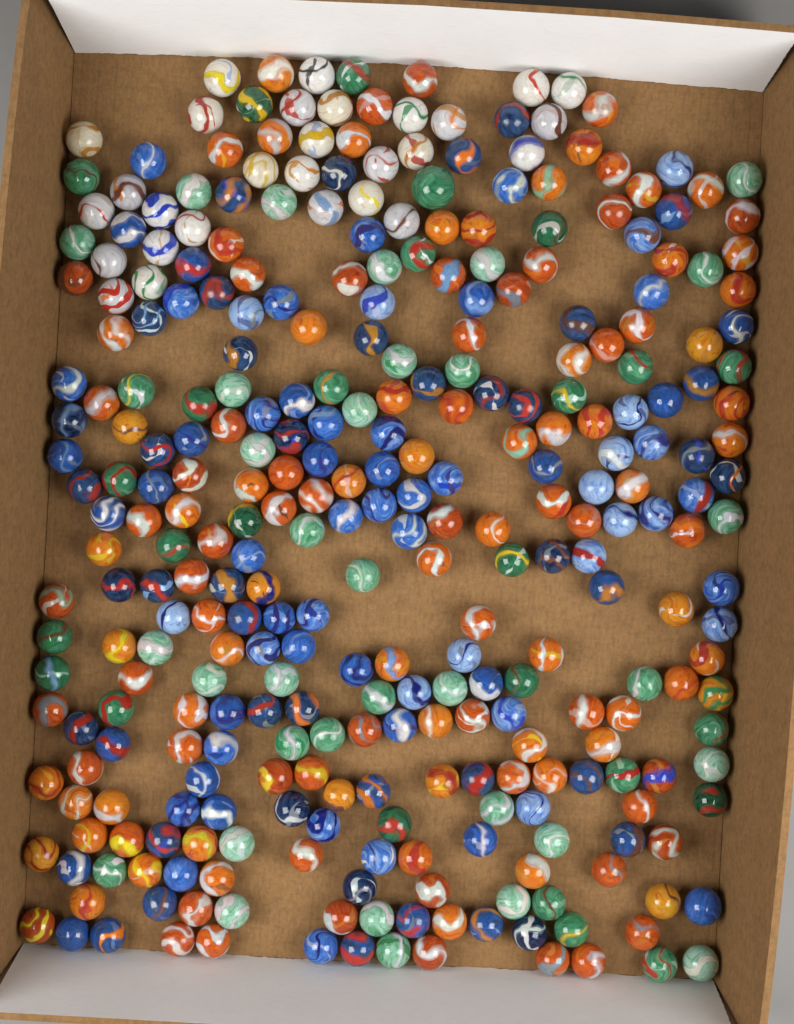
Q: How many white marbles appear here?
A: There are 28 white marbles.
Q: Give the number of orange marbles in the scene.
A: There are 121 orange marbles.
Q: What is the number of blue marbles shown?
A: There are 111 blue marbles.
